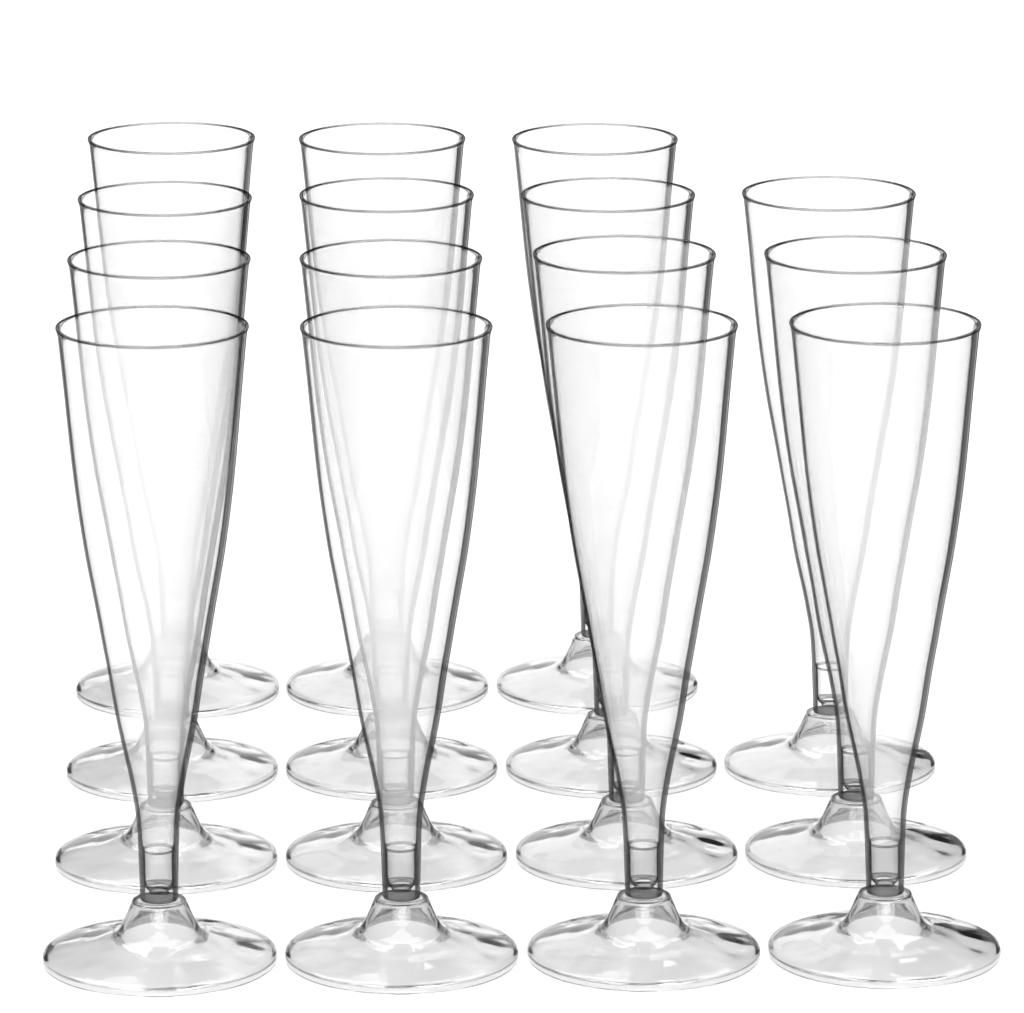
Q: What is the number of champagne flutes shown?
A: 15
